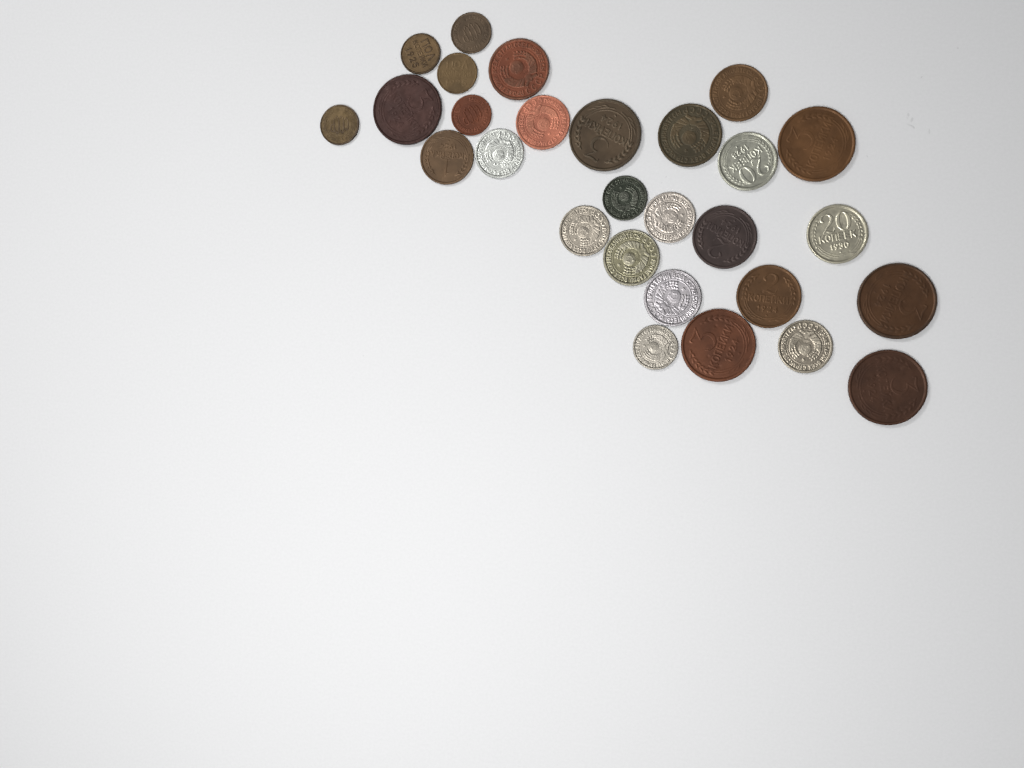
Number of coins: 28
